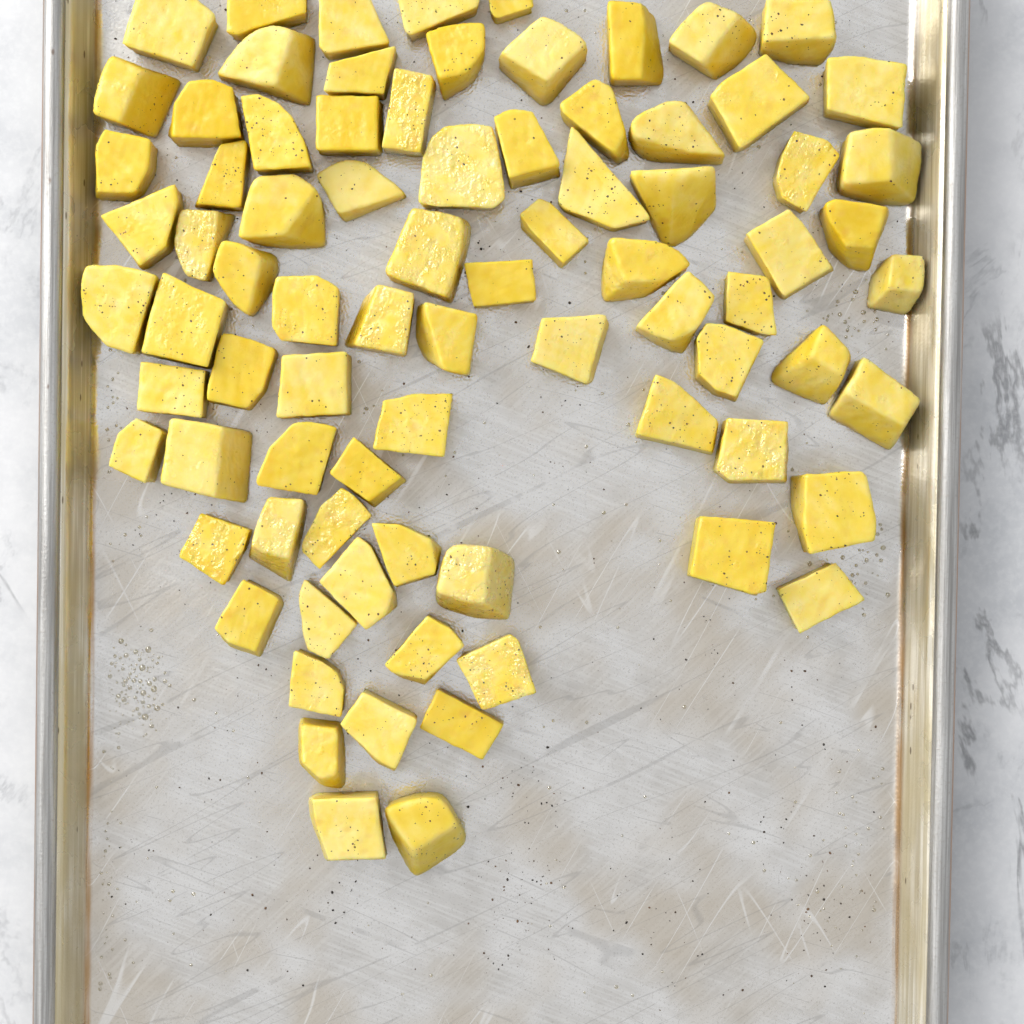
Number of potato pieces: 81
